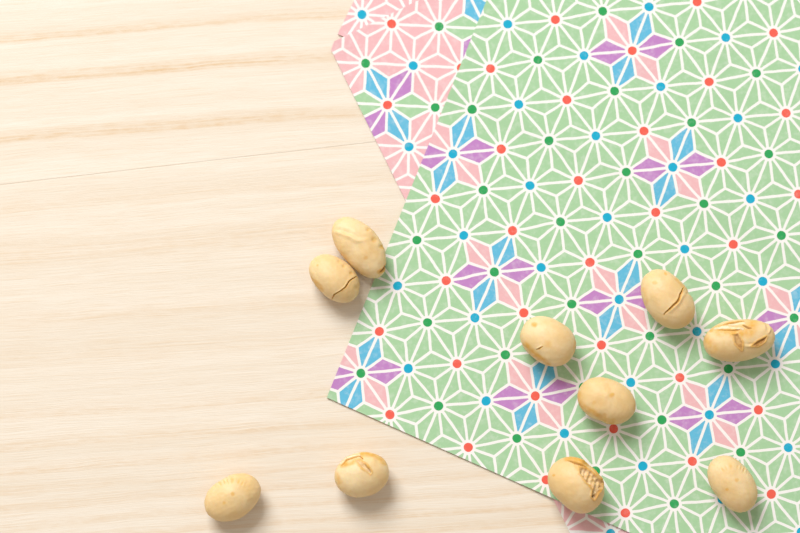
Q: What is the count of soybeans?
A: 10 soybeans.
